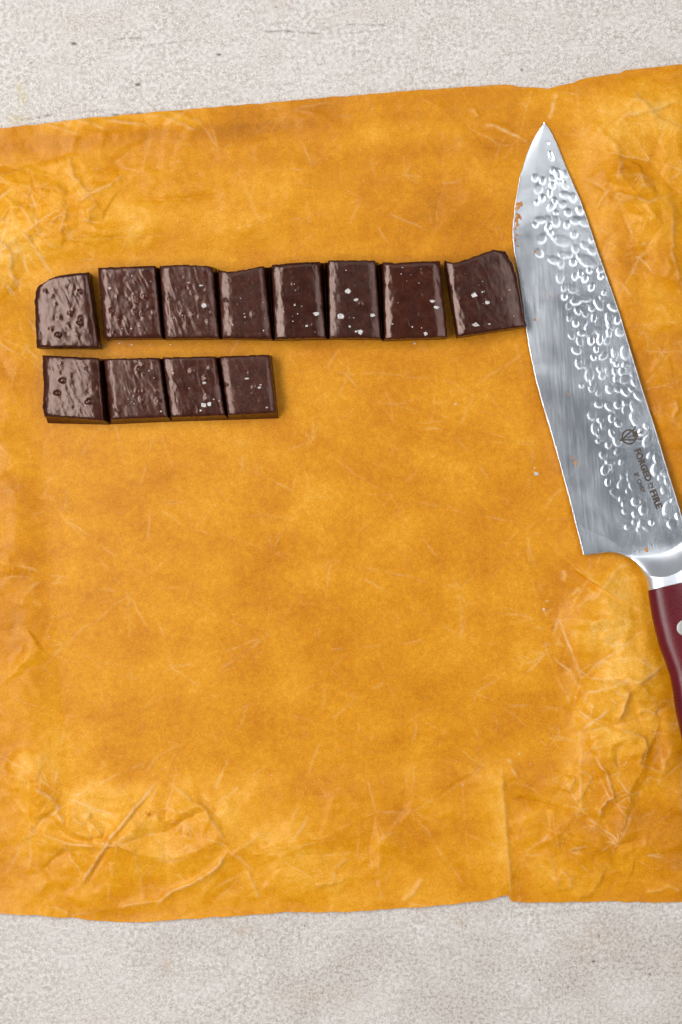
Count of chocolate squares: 12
